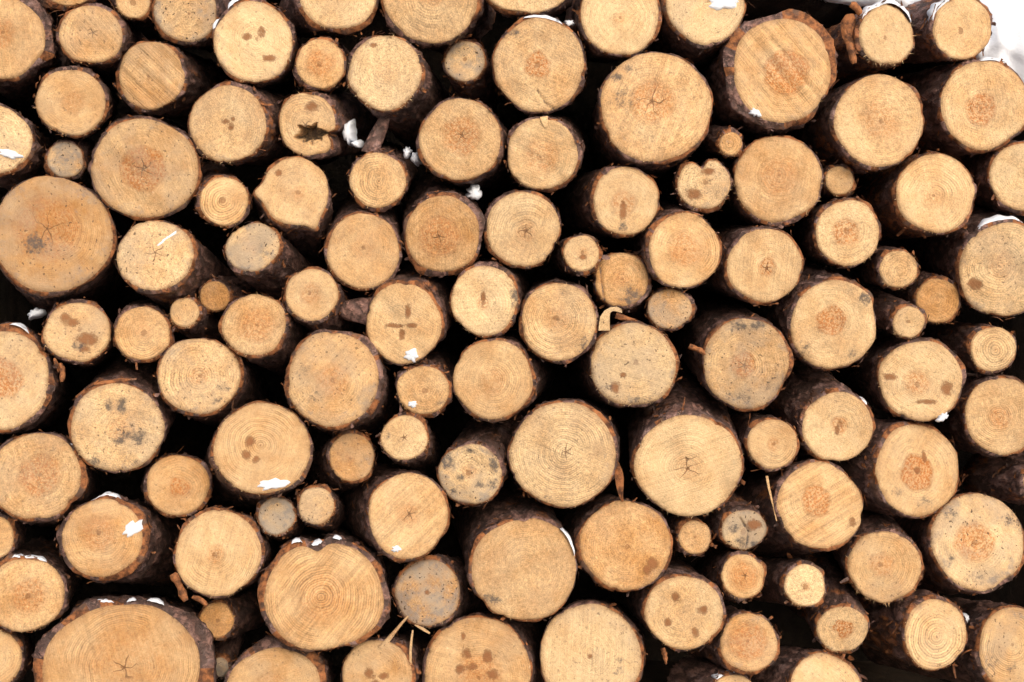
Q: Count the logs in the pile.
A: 122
